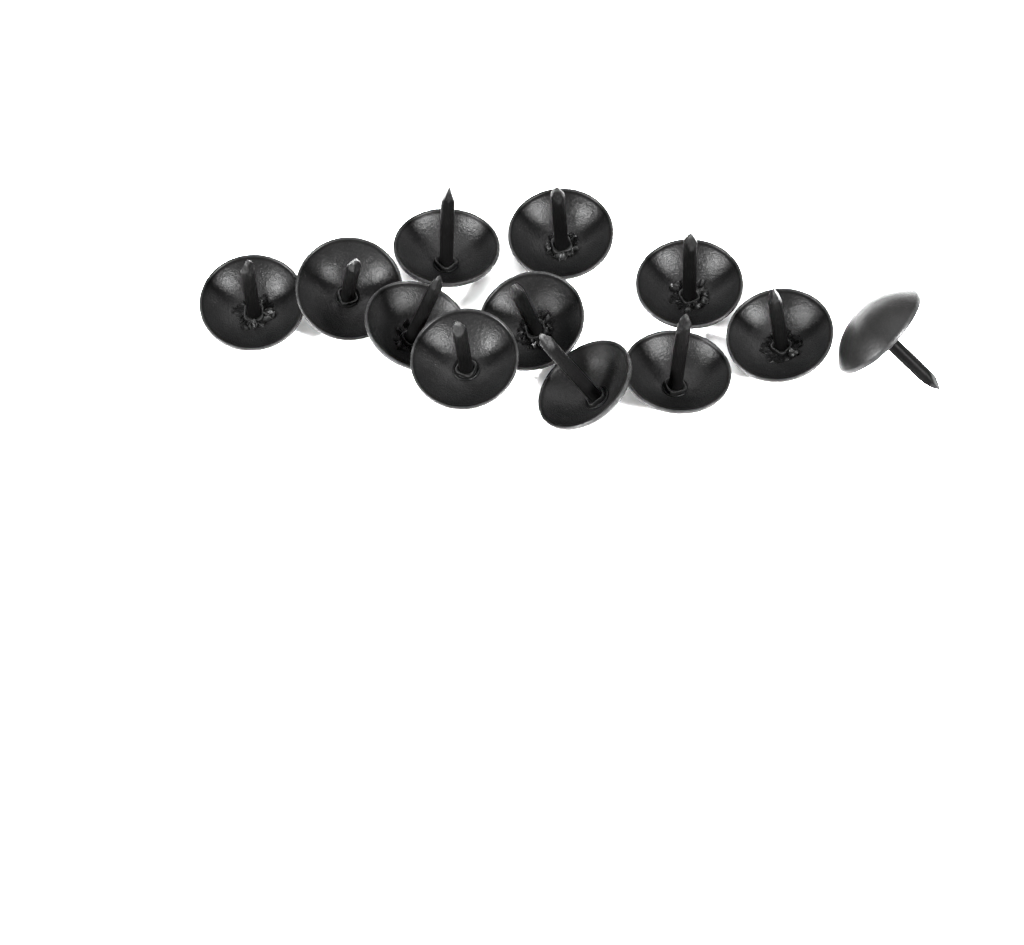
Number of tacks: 12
